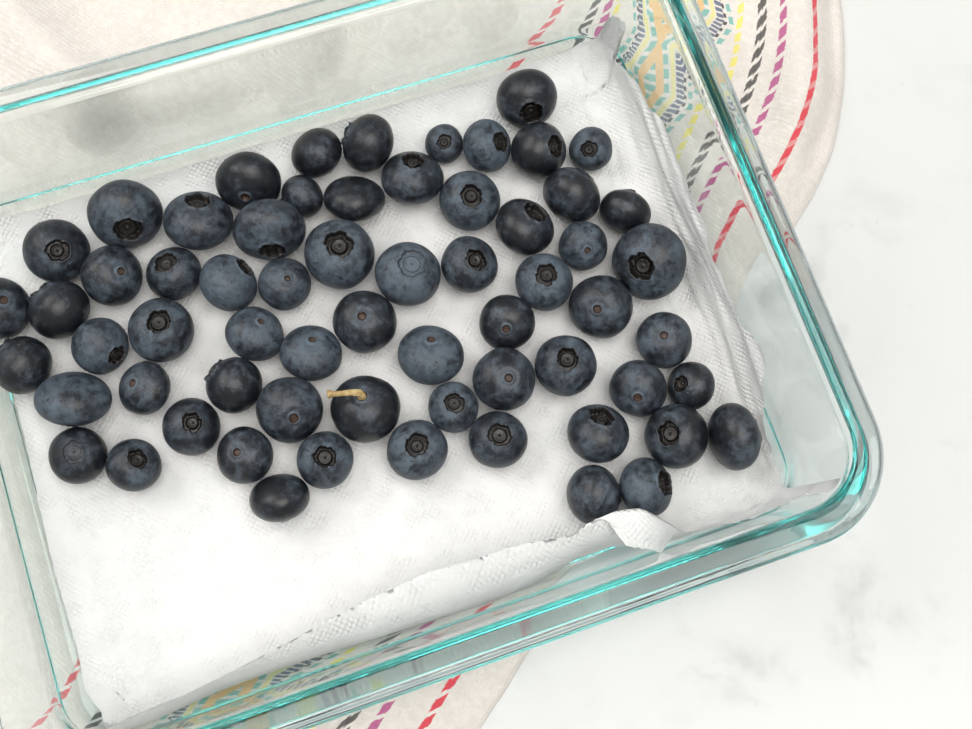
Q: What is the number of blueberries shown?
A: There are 64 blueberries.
